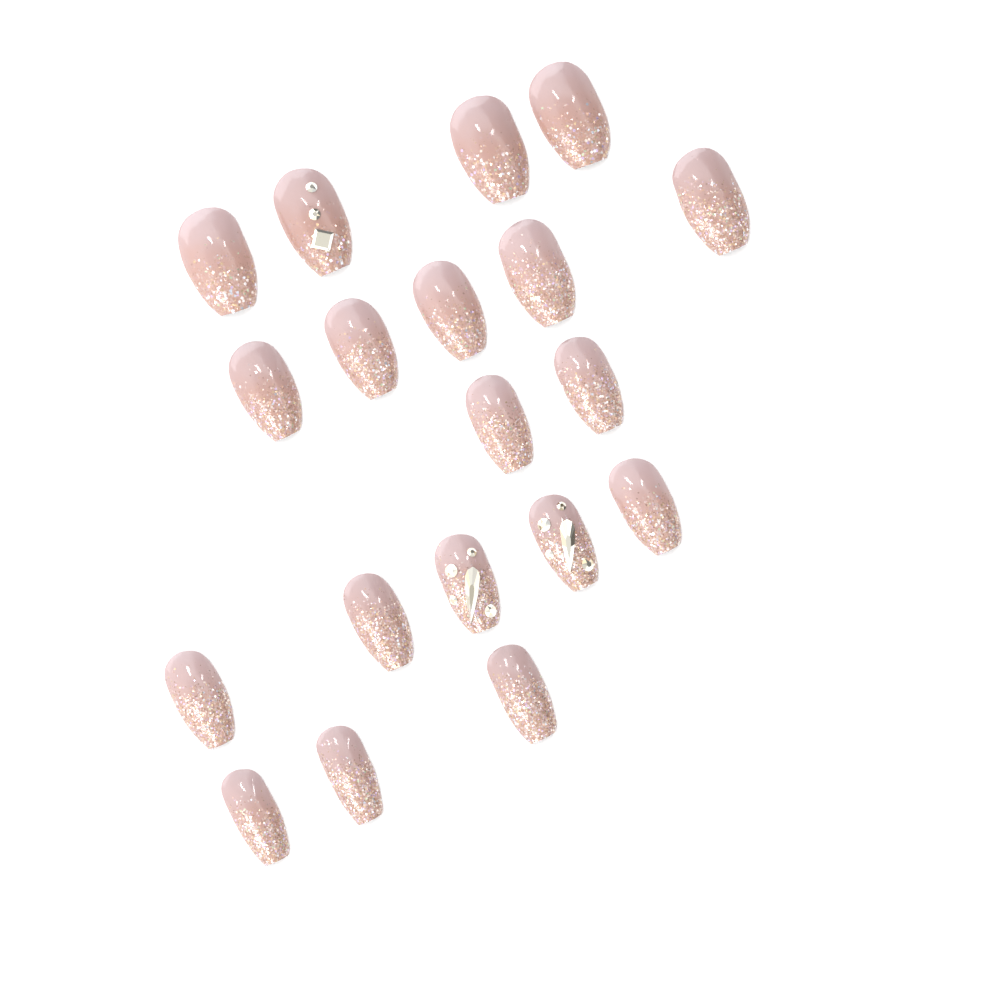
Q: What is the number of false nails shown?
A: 19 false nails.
